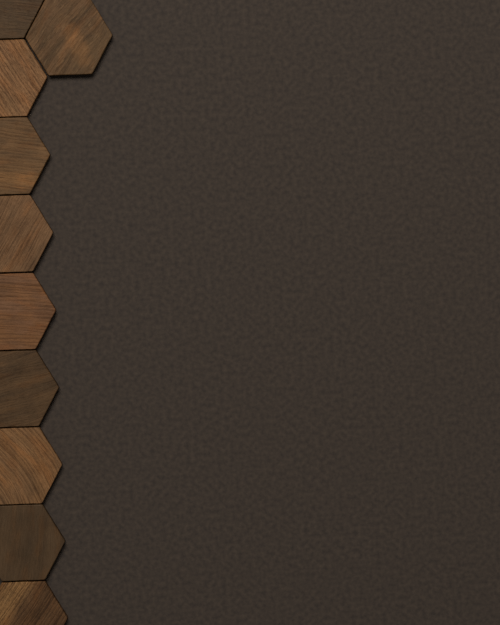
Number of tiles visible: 10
